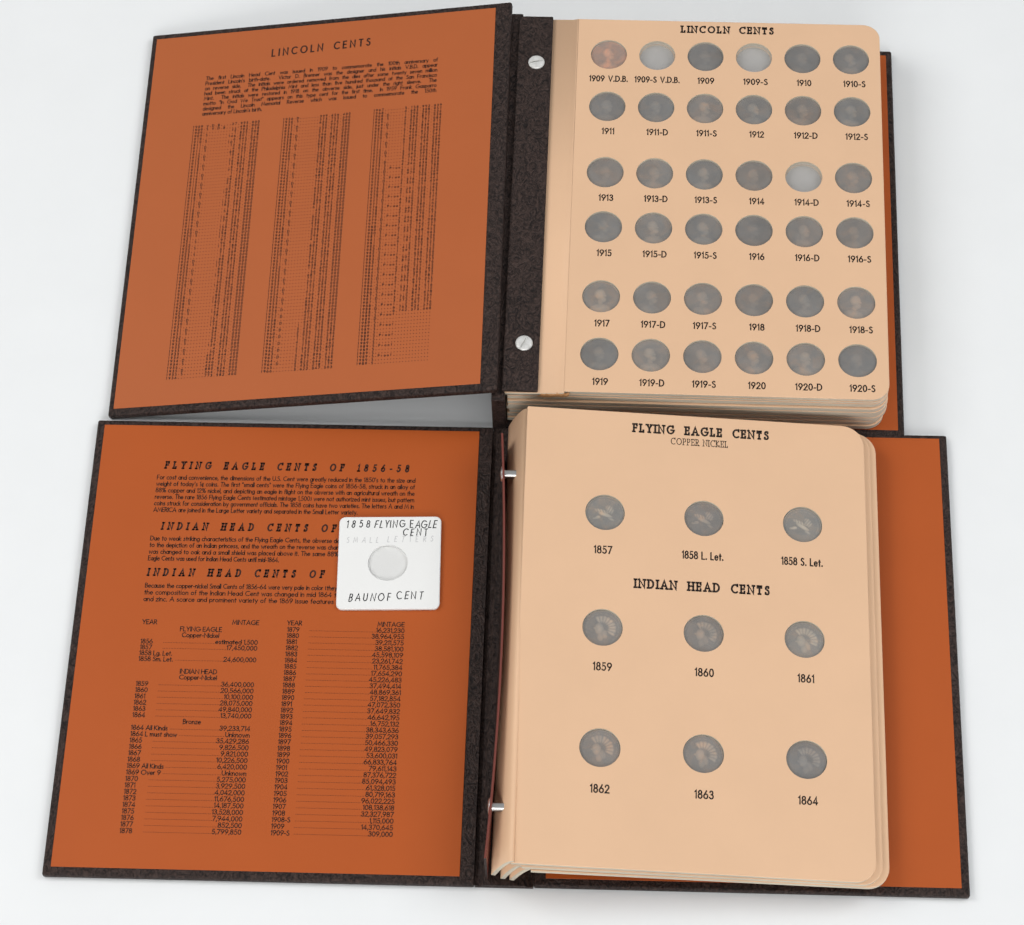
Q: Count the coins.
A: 42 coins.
